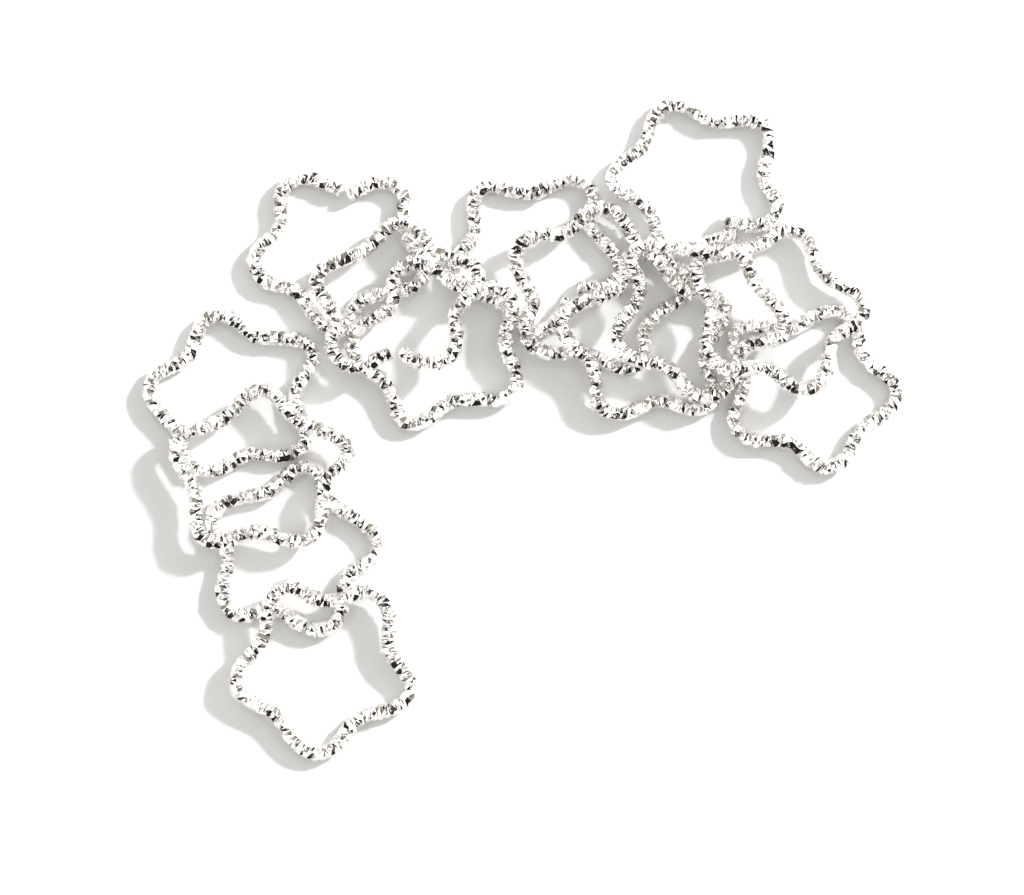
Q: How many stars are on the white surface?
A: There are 14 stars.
